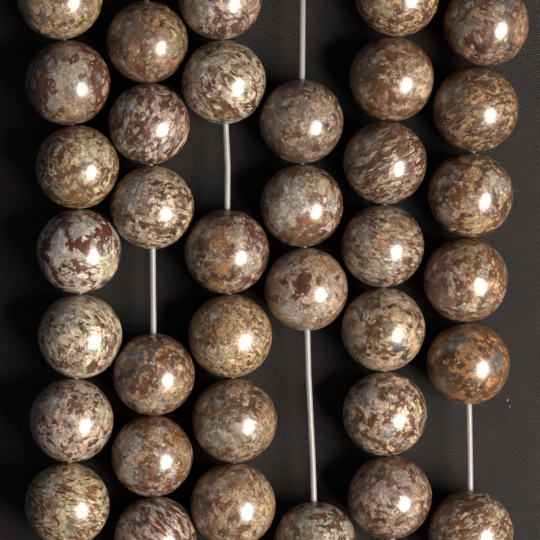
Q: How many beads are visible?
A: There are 36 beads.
